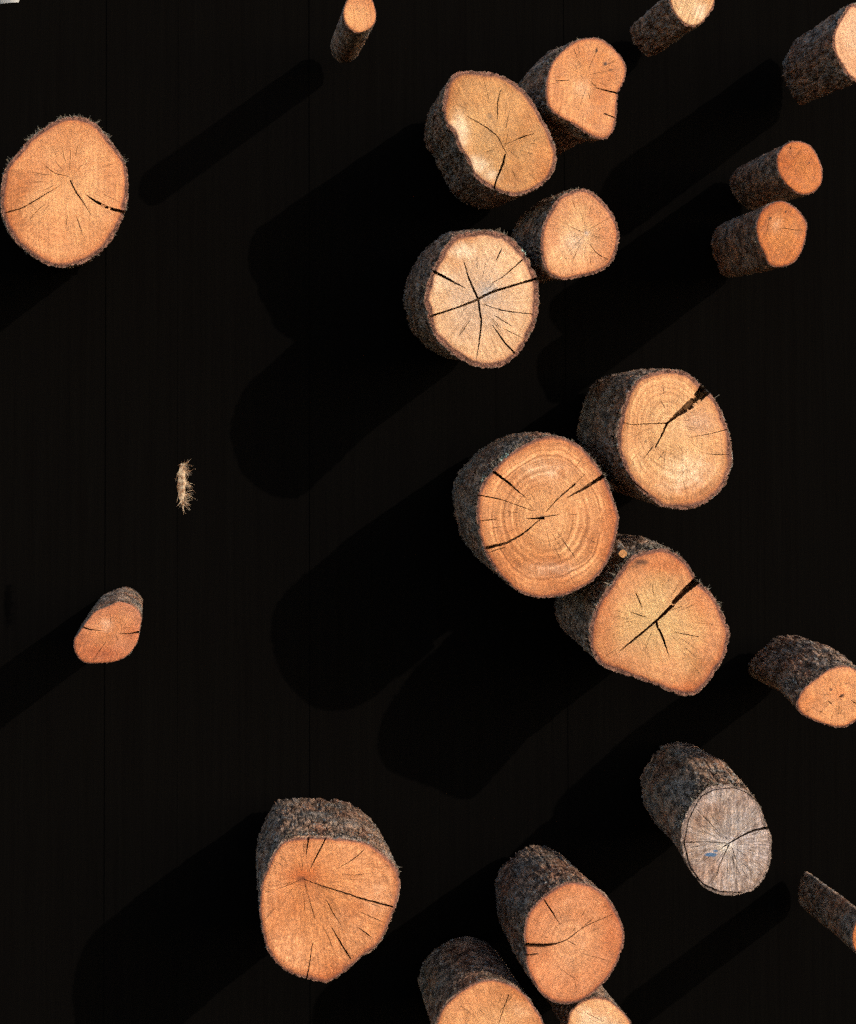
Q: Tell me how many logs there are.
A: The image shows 21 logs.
